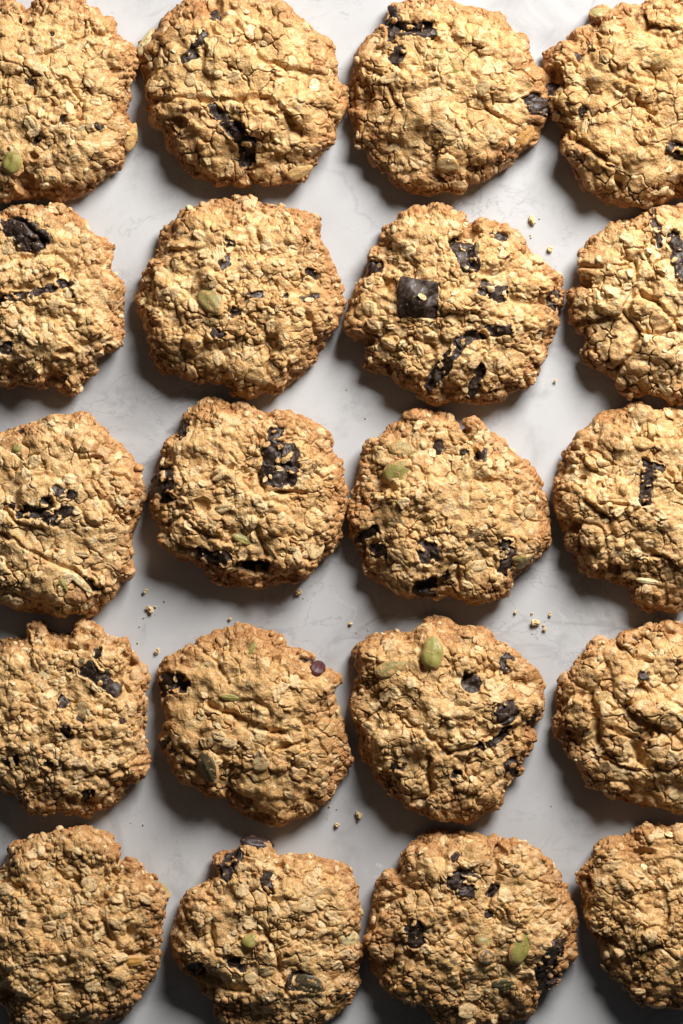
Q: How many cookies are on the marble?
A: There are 20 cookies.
